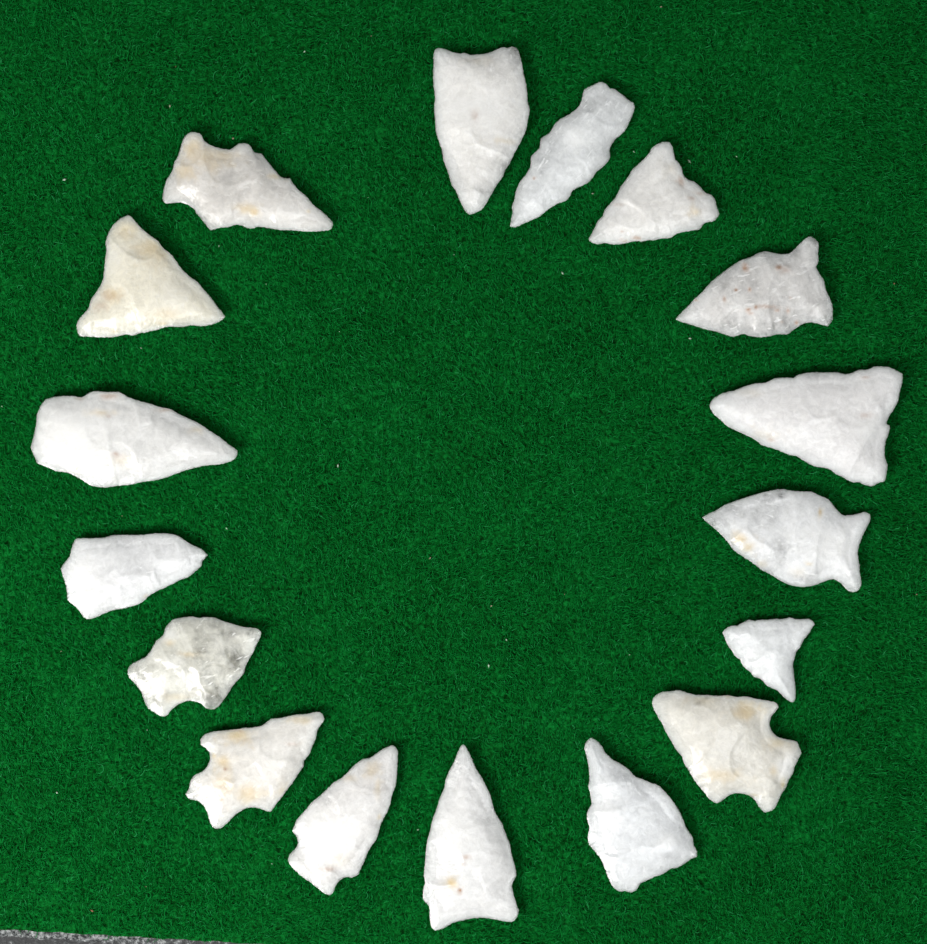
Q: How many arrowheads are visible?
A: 17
